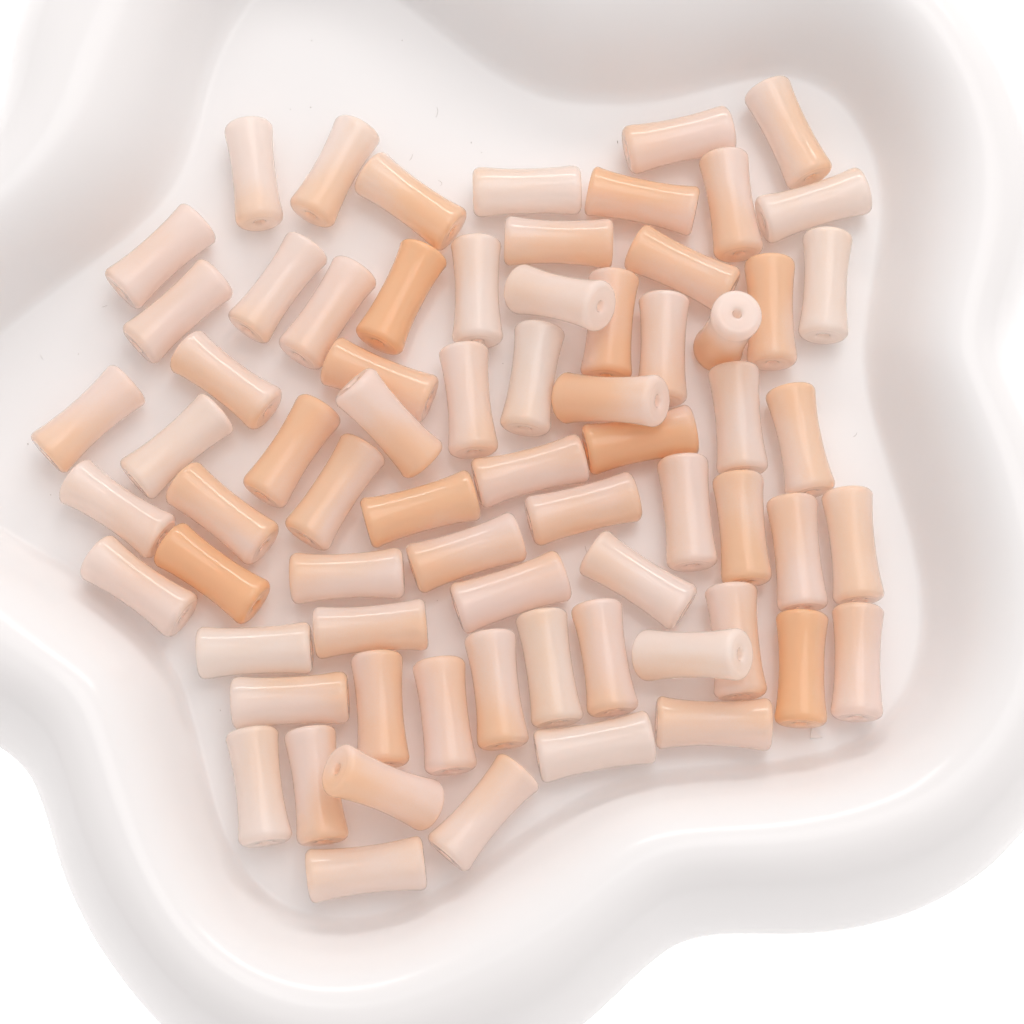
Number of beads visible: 70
